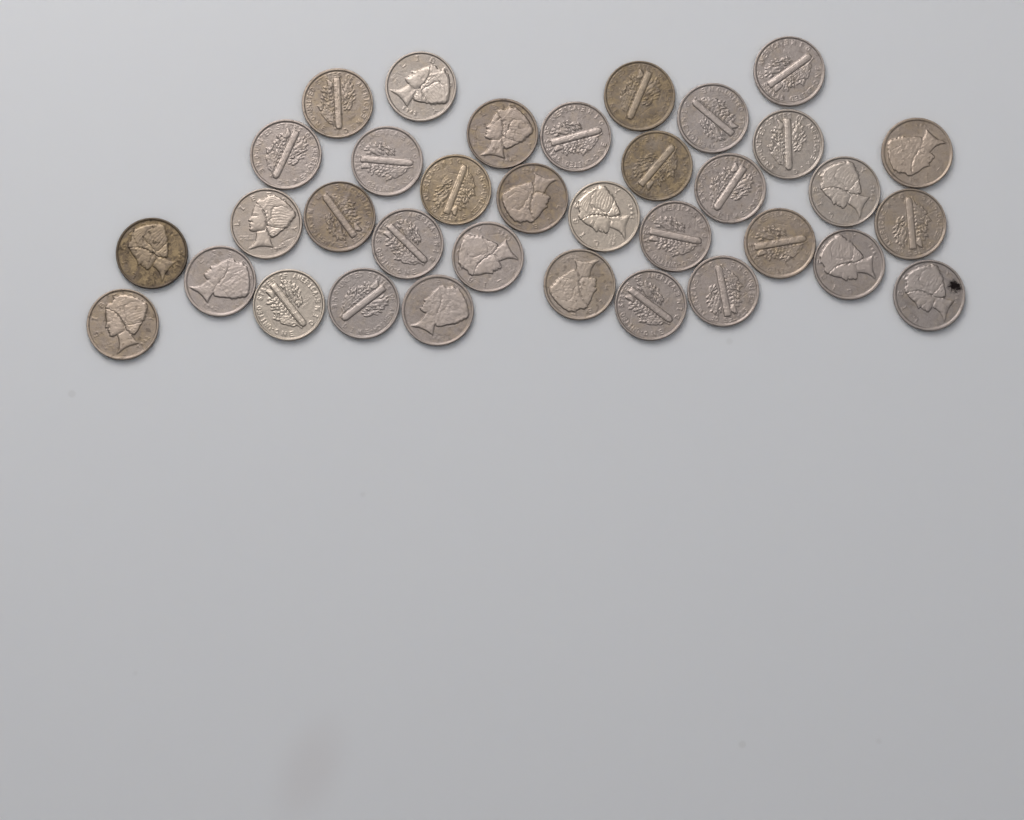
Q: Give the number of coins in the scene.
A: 35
